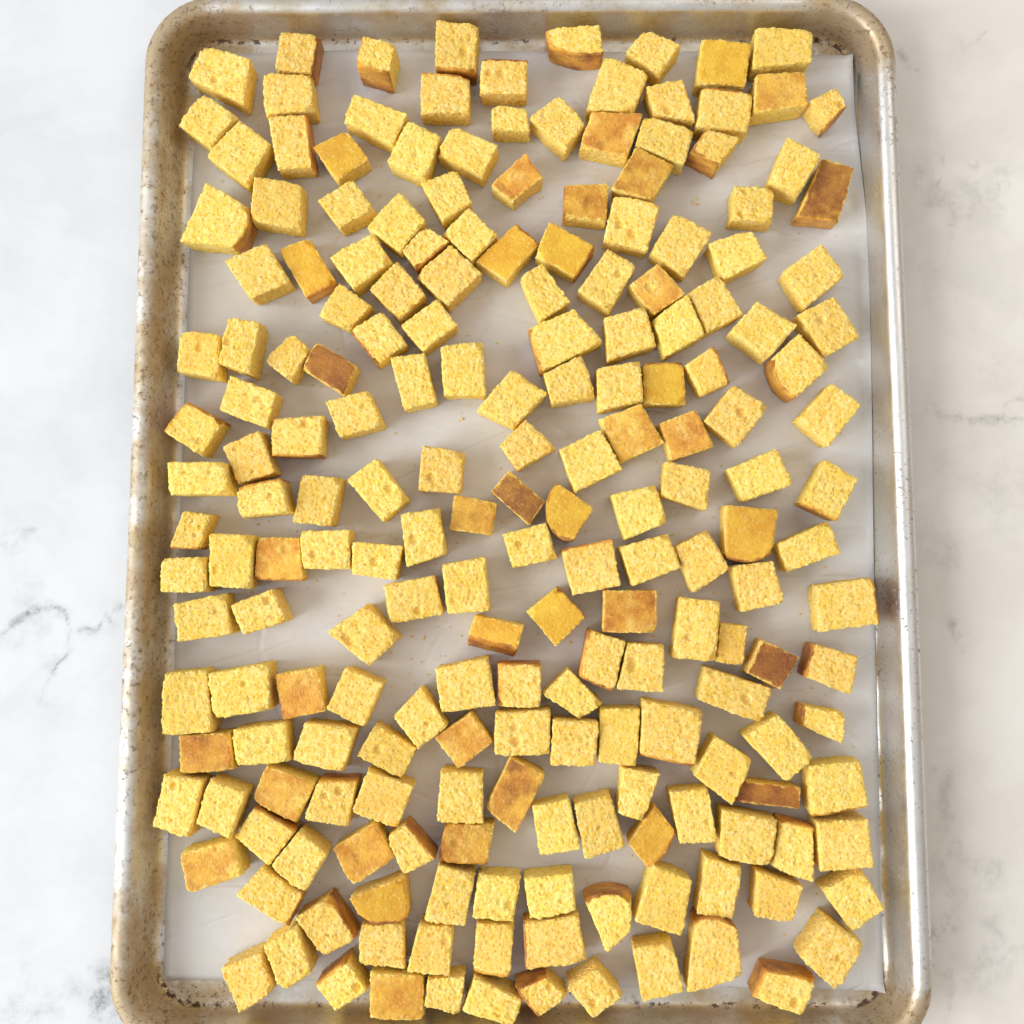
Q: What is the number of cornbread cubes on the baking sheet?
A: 199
